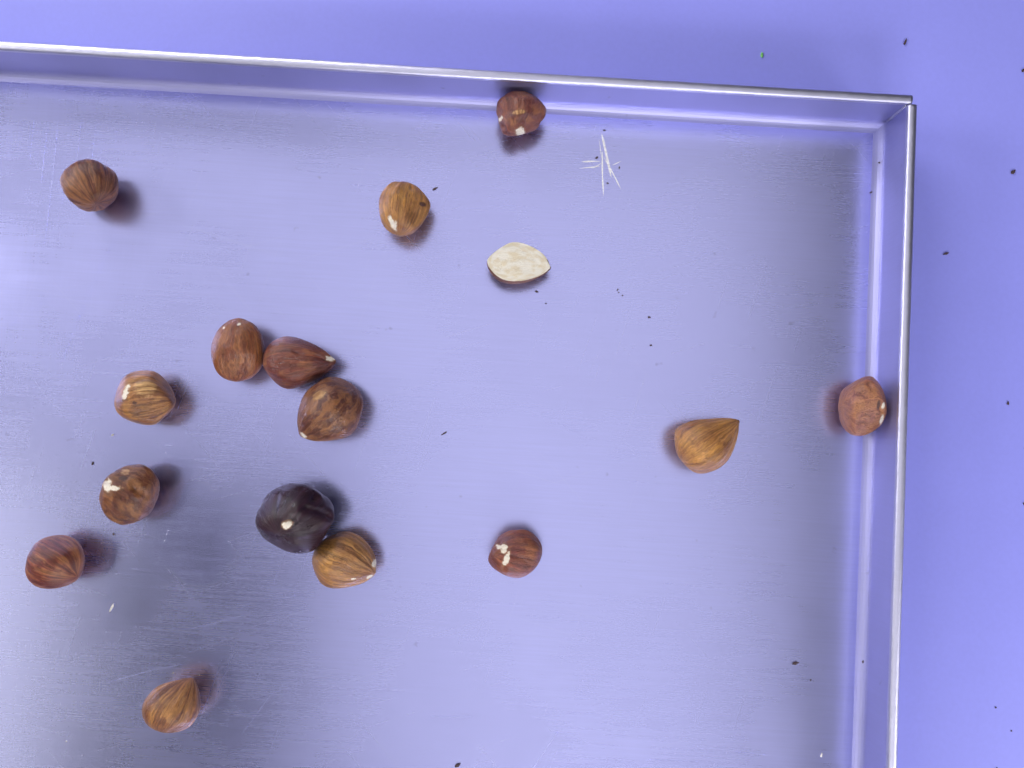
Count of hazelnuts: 16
